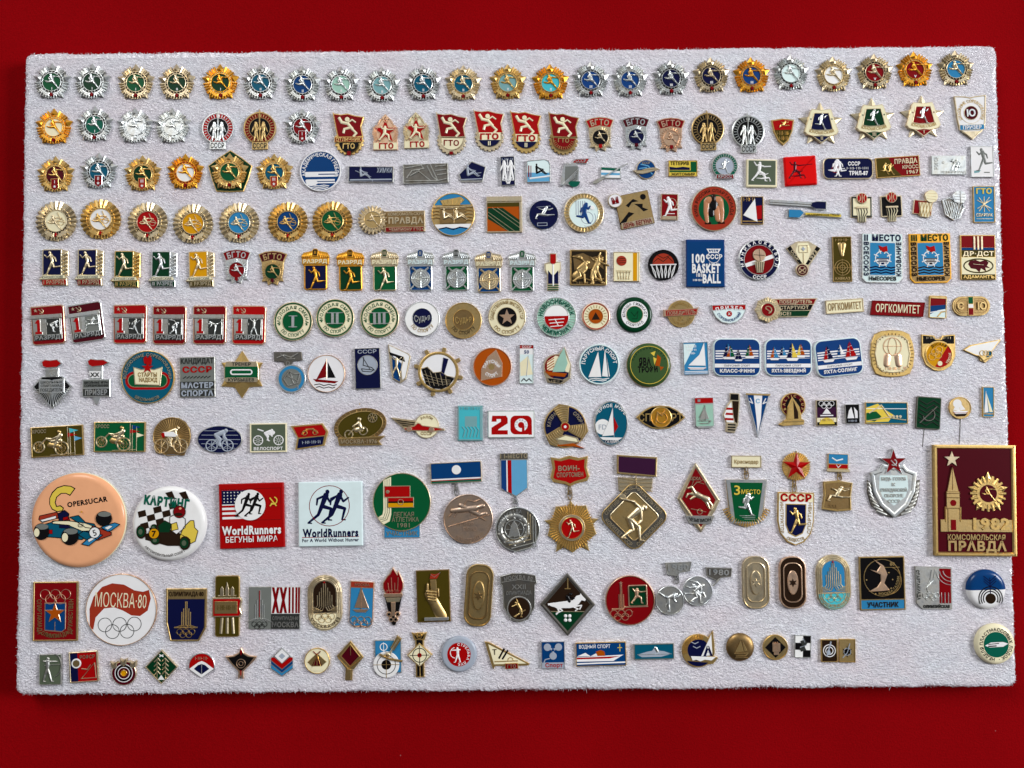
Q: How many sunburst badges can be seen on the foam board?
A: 41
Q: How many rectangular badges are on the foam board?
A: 65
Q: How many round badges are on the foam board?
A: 32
